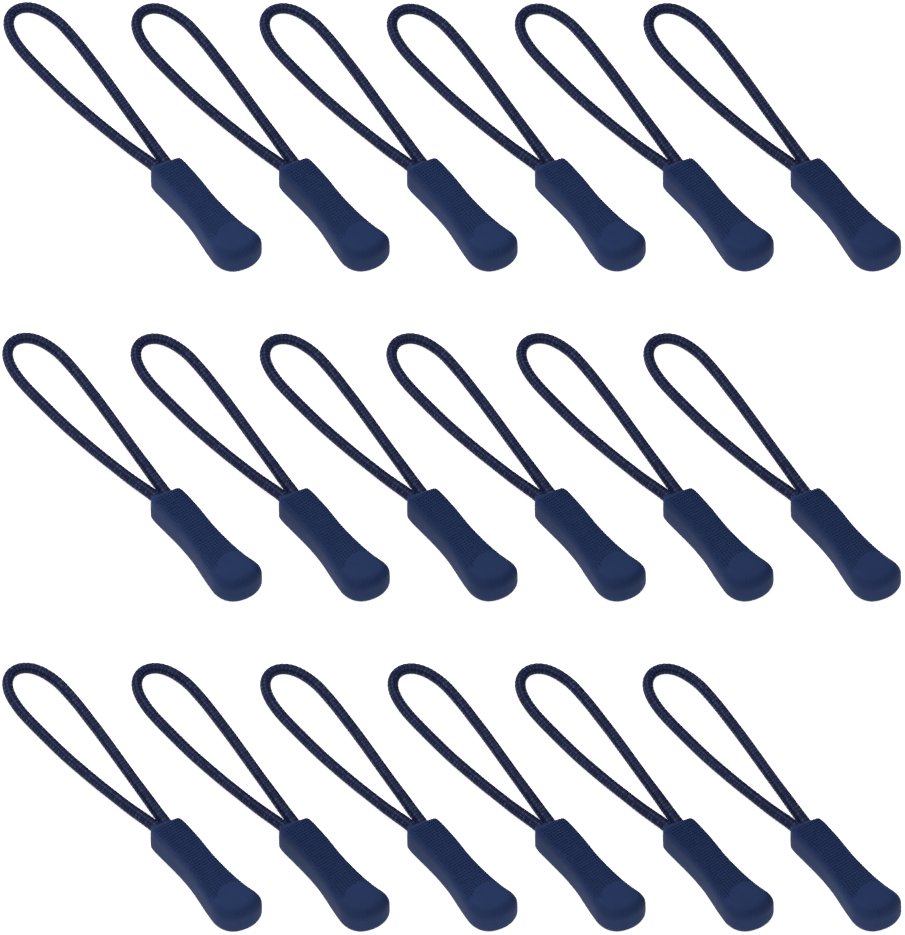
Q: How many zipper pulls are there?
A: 18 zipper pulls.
